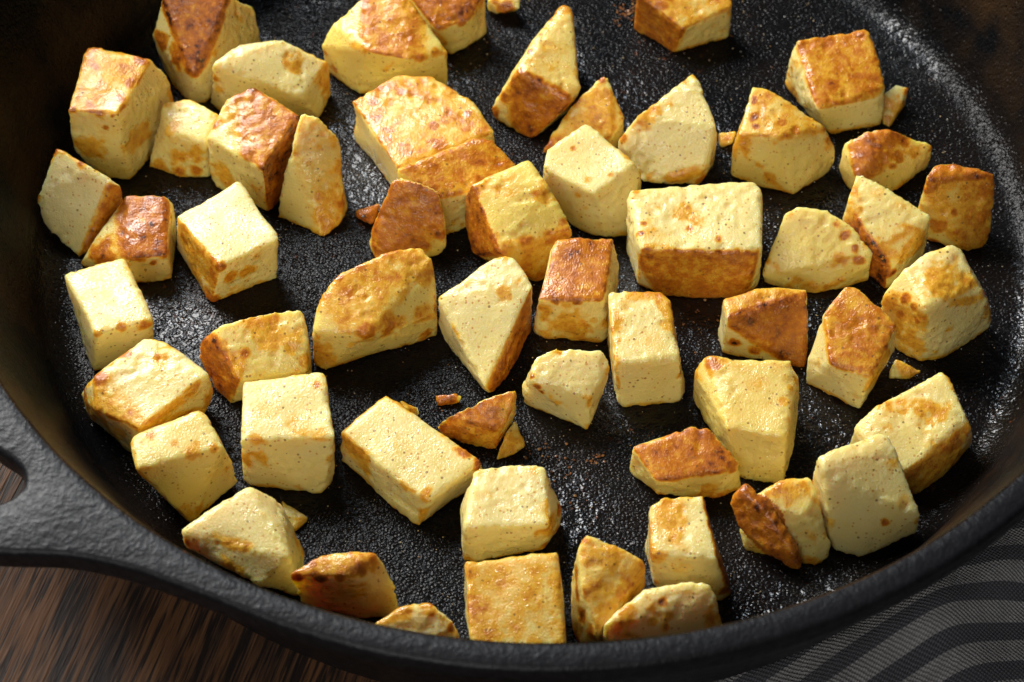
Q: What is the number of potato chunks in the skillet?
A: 55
